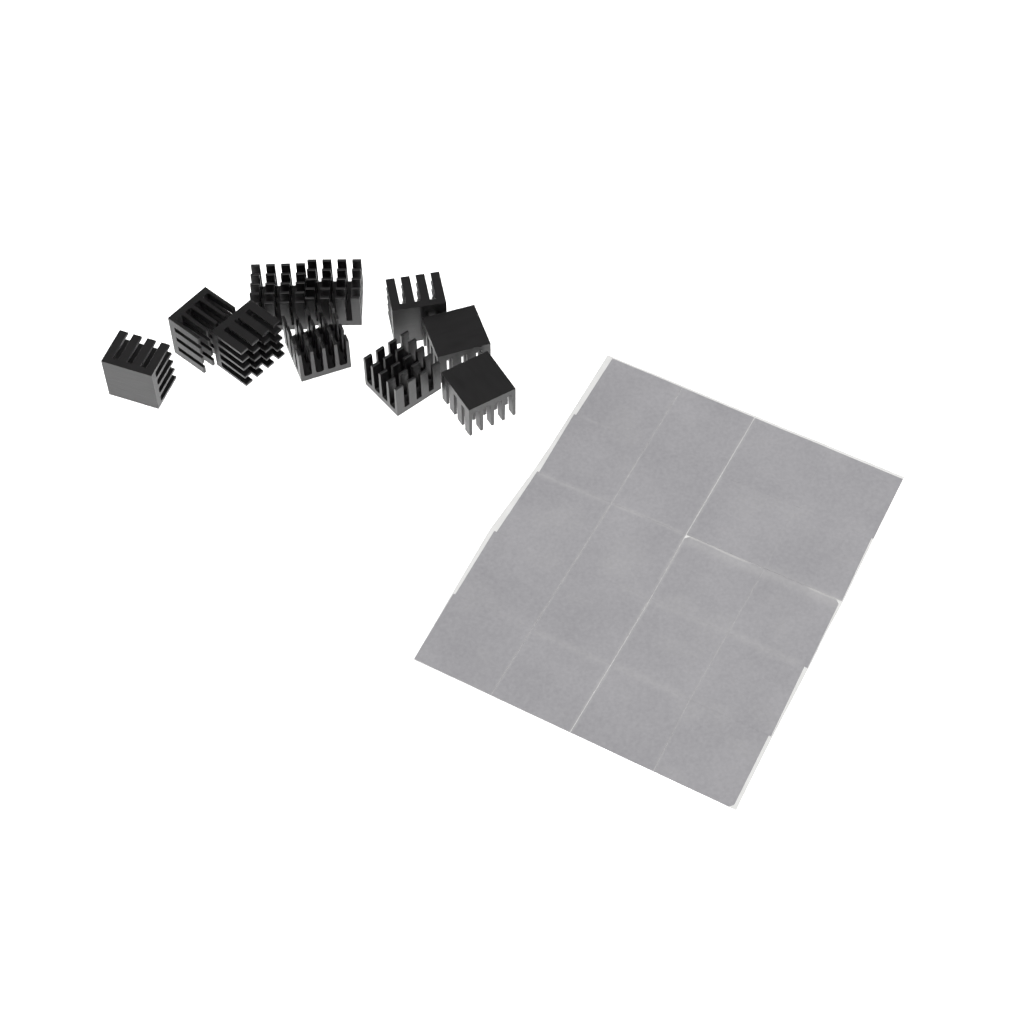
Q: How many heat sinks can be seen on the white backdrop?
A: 10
